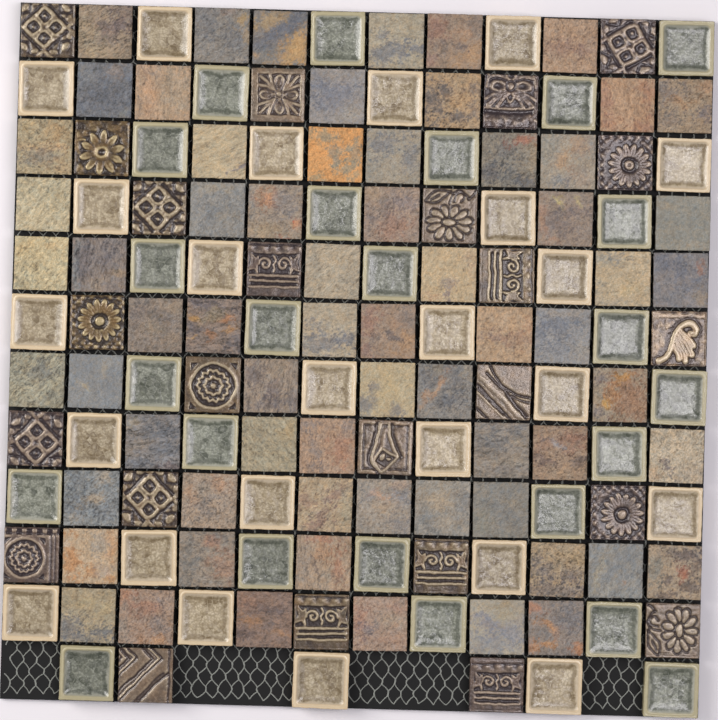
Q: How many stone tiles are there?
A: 66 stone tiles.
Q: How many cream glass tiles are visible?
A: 24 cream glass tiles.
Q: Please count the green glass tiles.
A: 24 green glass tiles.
